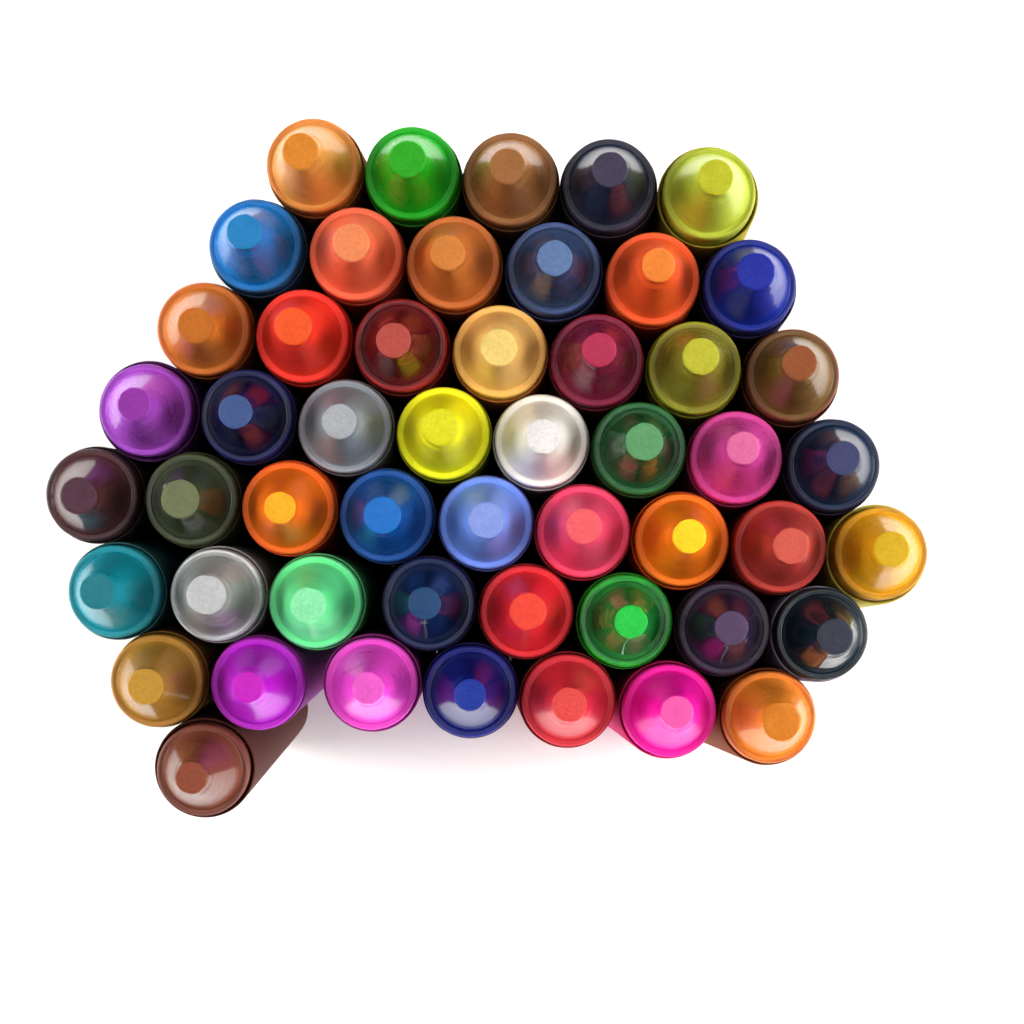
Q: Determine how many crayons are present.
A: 51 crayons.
